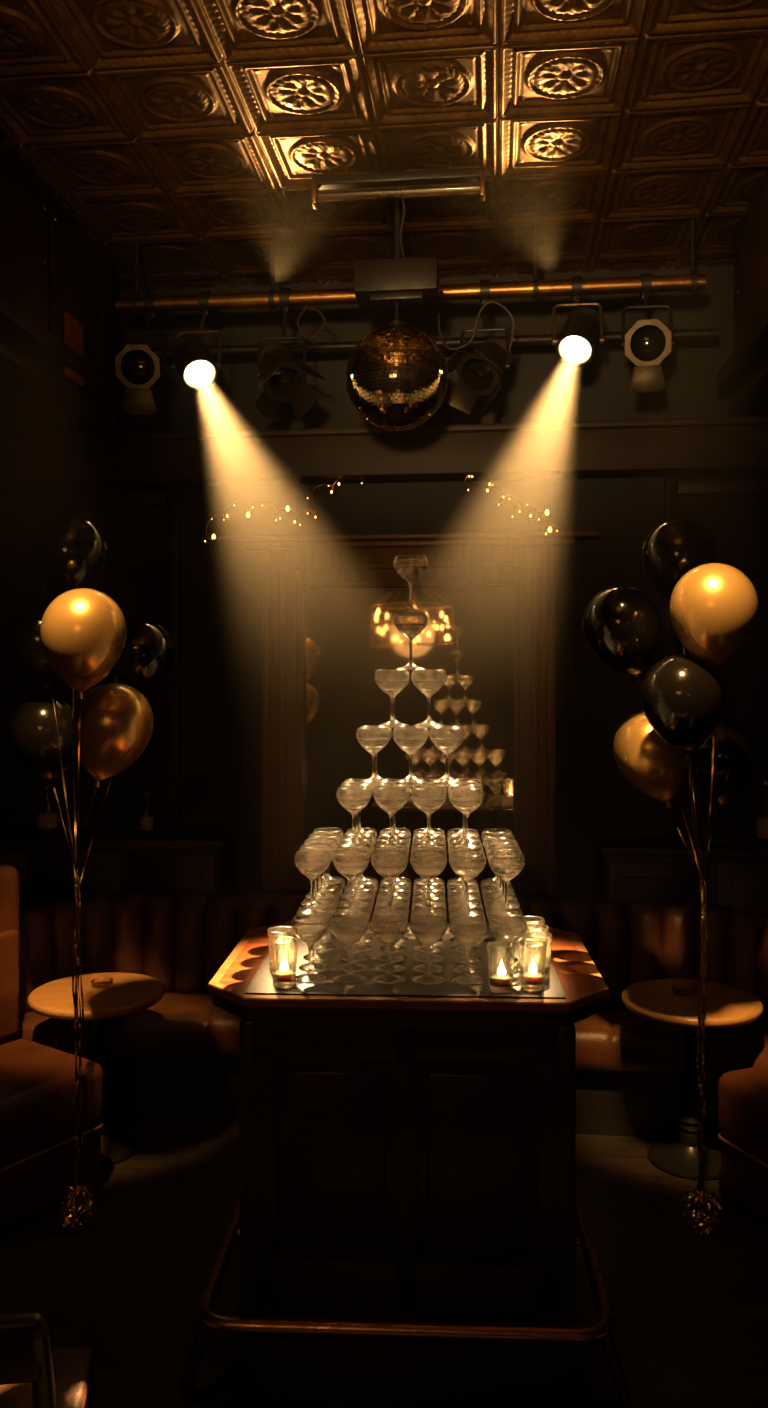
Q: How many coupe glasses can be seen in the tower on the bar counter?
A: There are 90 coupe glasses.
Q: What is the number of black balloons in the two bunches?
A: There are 8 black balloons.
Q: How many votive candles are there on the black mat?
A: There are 7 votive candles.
